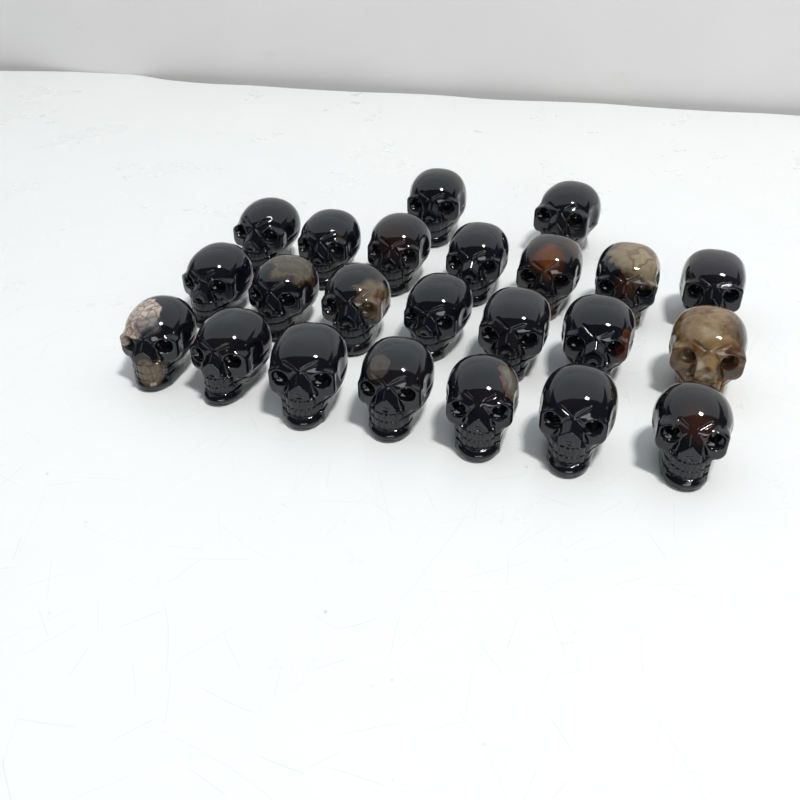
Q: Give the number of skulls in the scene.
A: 23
